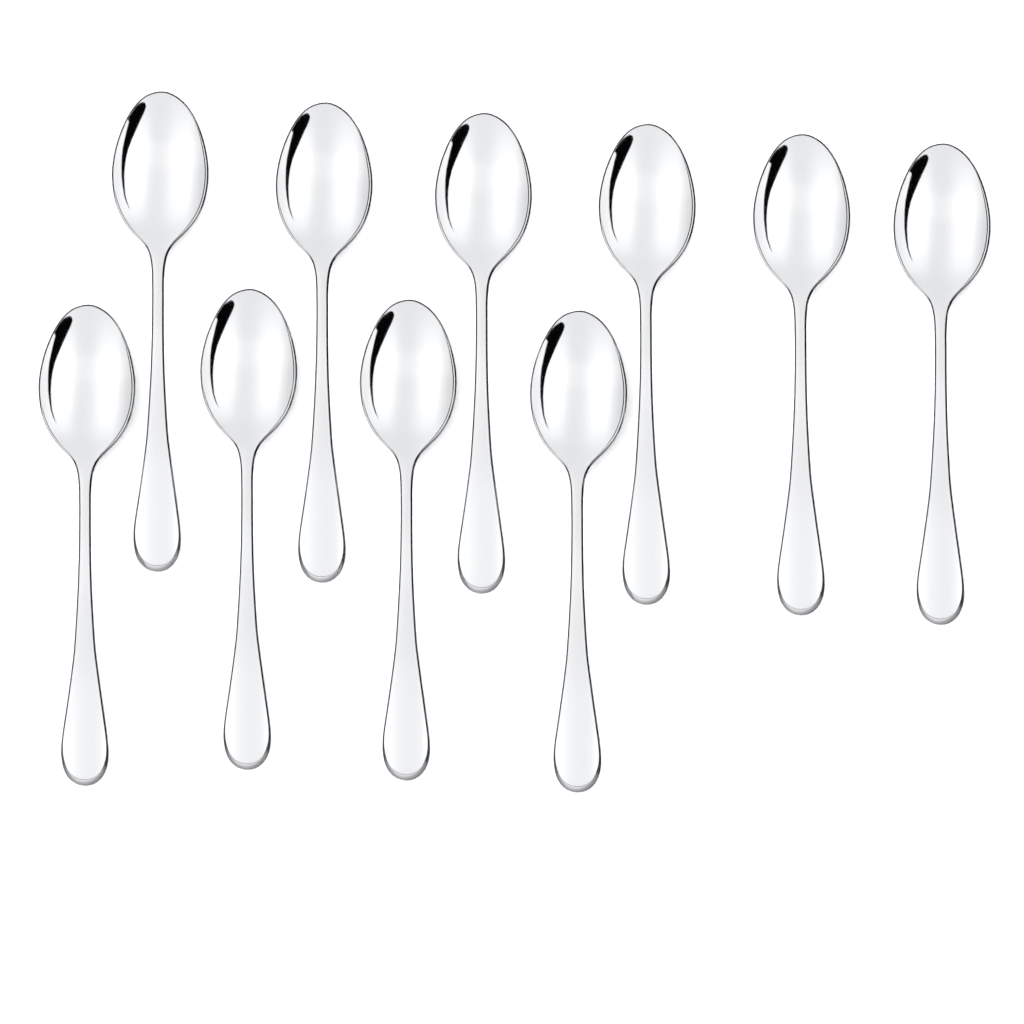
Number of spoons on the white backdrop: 10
